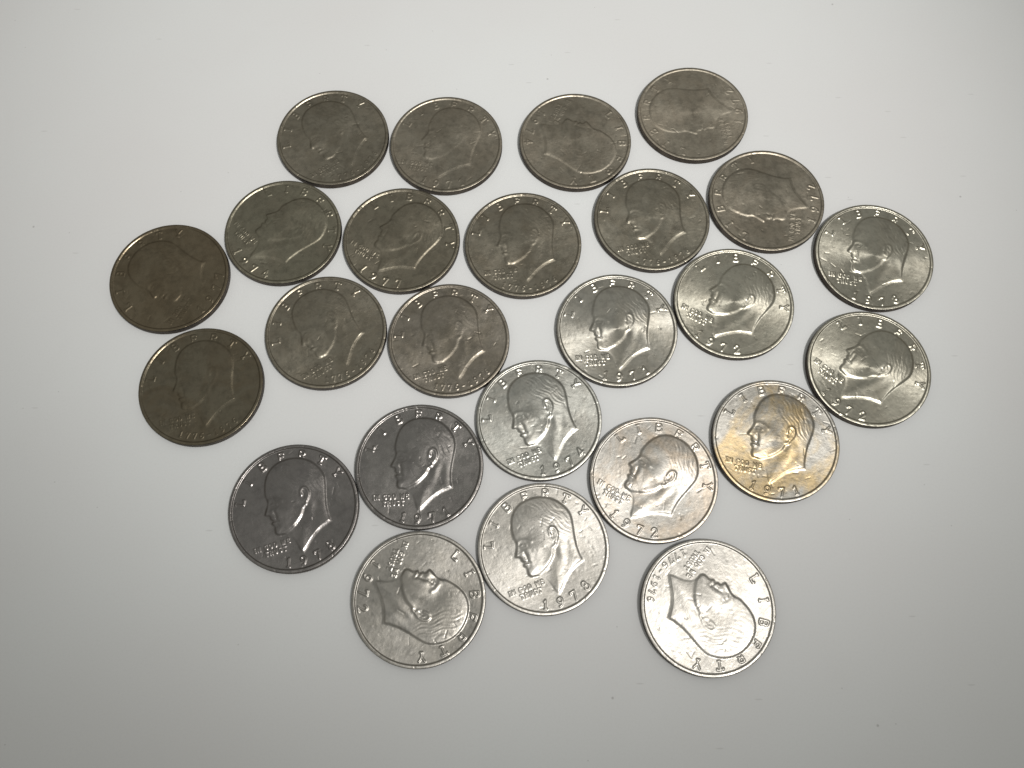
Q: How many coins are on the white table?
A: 25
